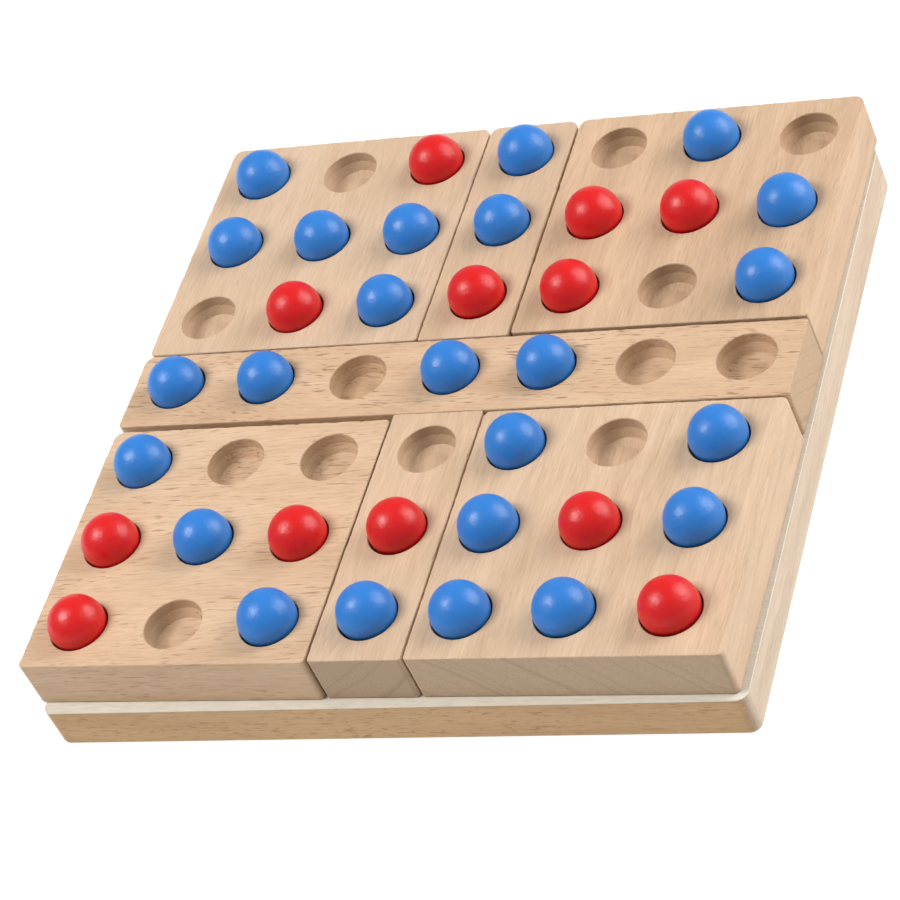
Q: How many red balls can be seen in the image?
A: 12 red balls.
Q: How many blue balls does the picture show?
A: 24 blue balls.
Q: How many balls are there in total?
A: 36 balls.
